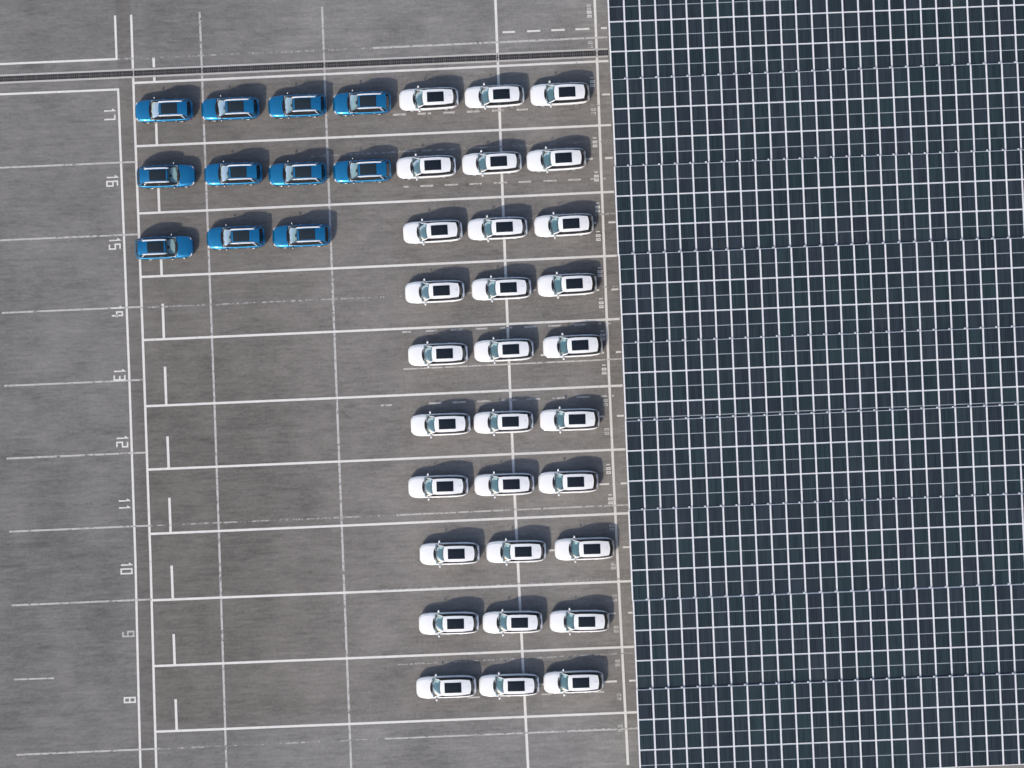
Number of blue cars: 11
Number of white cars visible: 30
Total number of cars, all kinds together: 41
